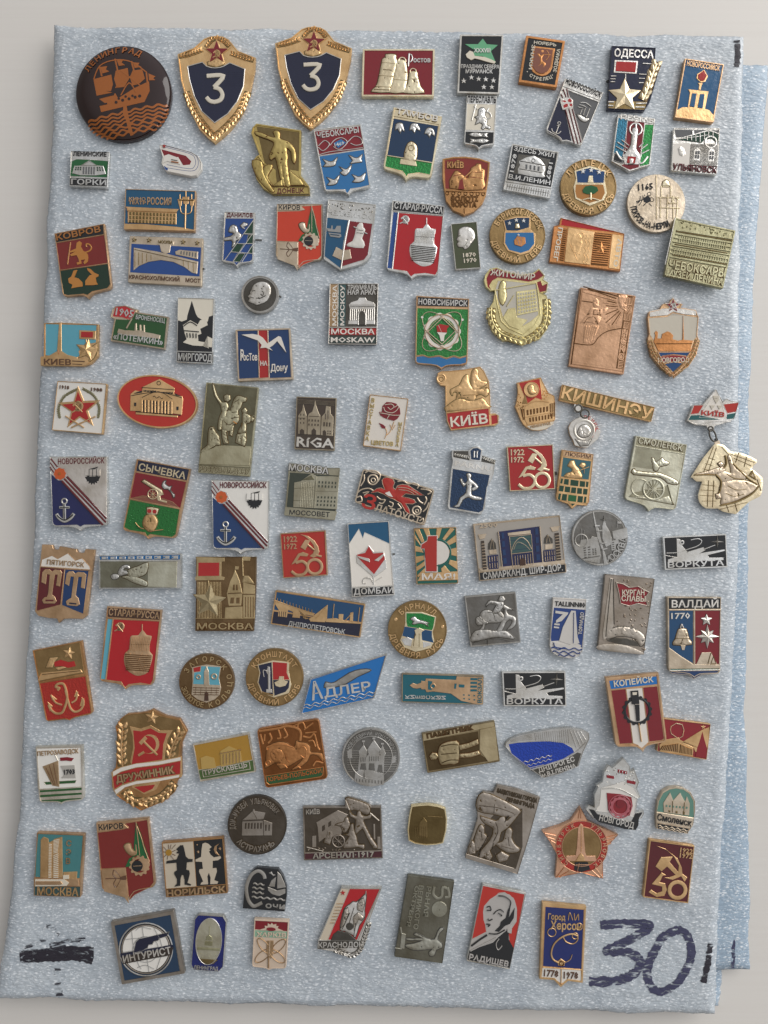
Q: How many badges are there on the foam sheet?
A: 110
